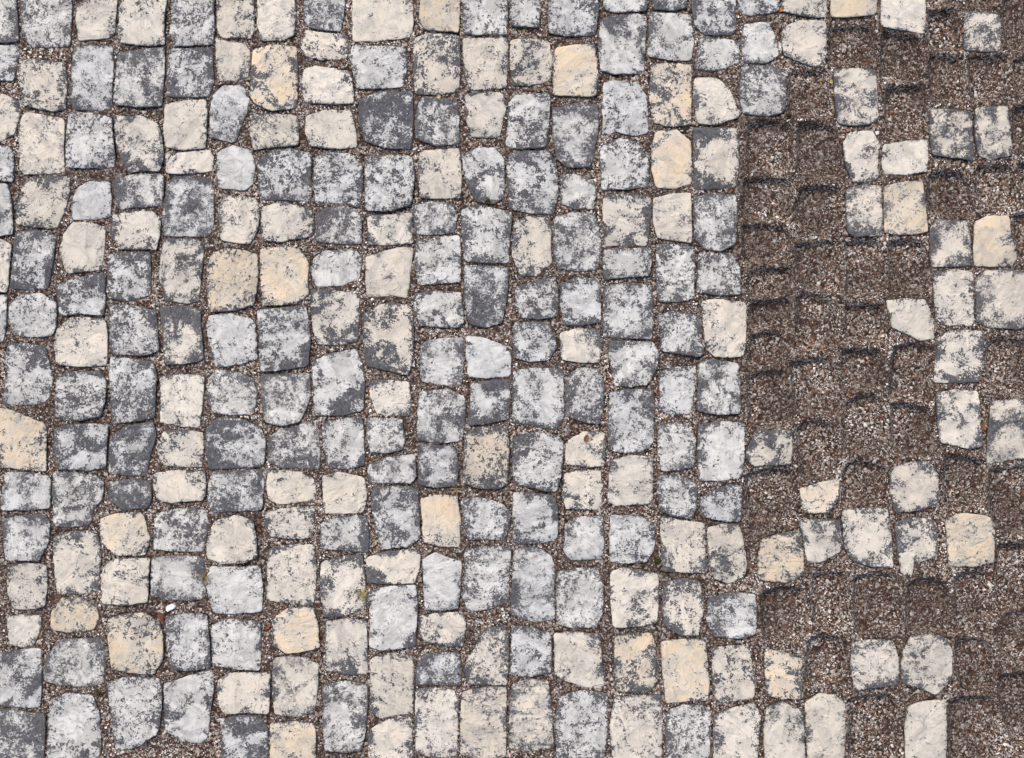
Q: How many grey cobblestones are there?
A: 129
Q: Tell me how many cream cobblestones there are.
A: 128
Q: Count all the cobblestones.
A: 257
